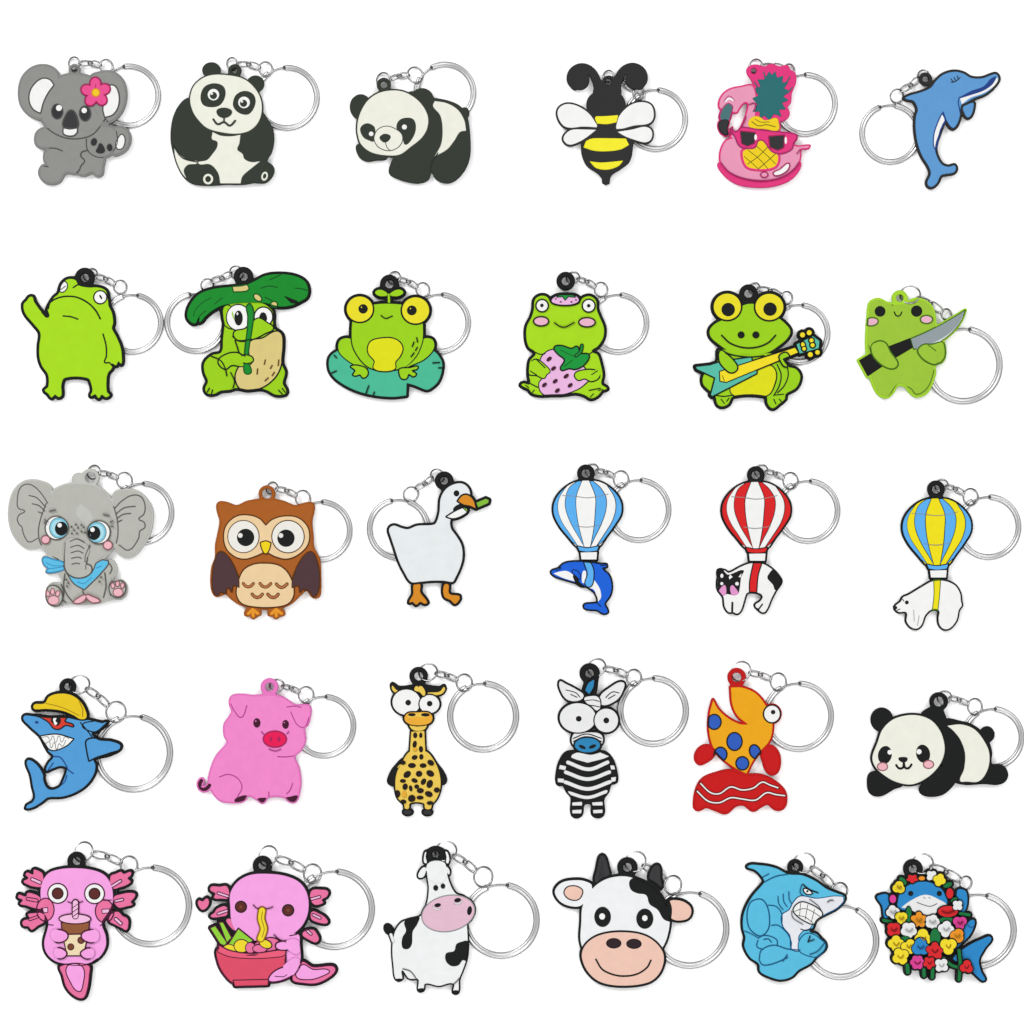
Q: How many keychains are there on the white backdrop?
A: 30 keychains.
